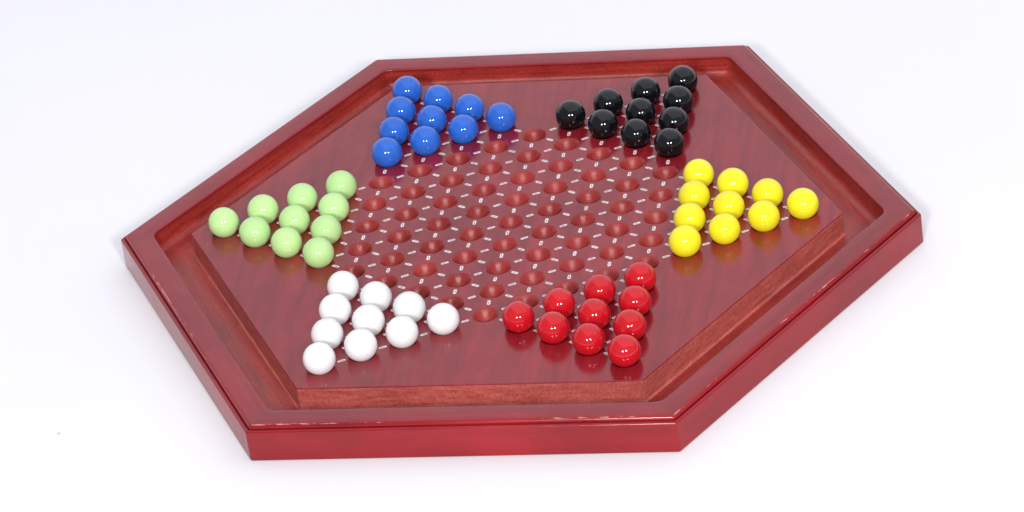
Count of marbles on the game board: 60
